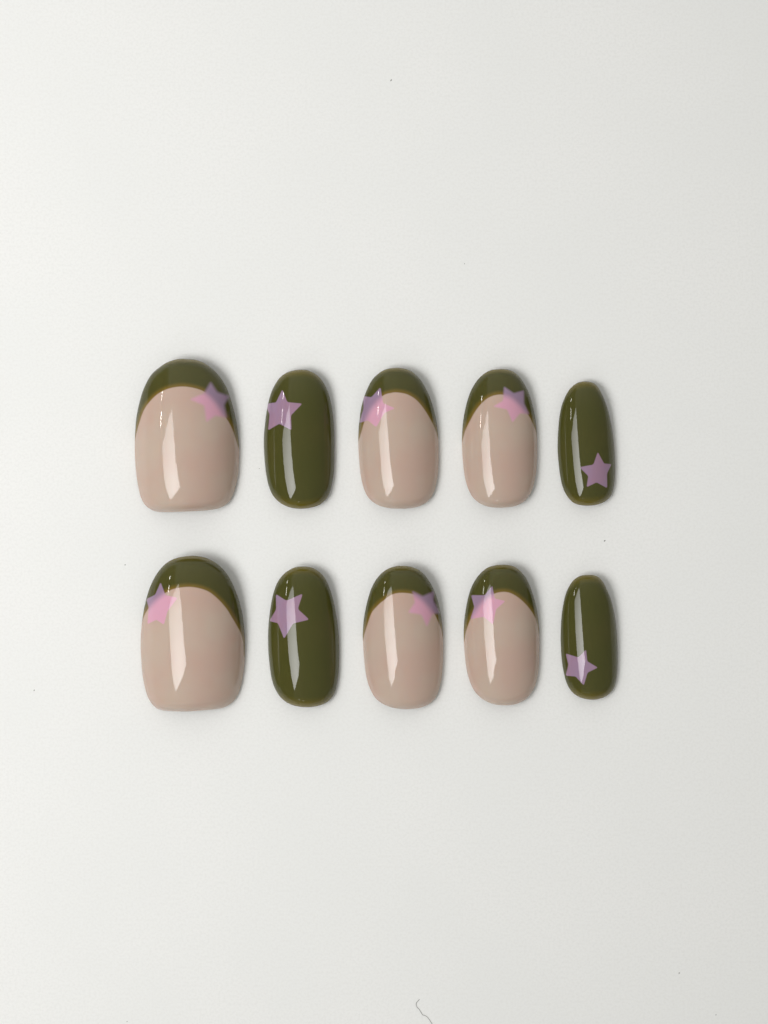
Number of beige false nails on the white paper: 6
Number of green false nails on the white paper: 4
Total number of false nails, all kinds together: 10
